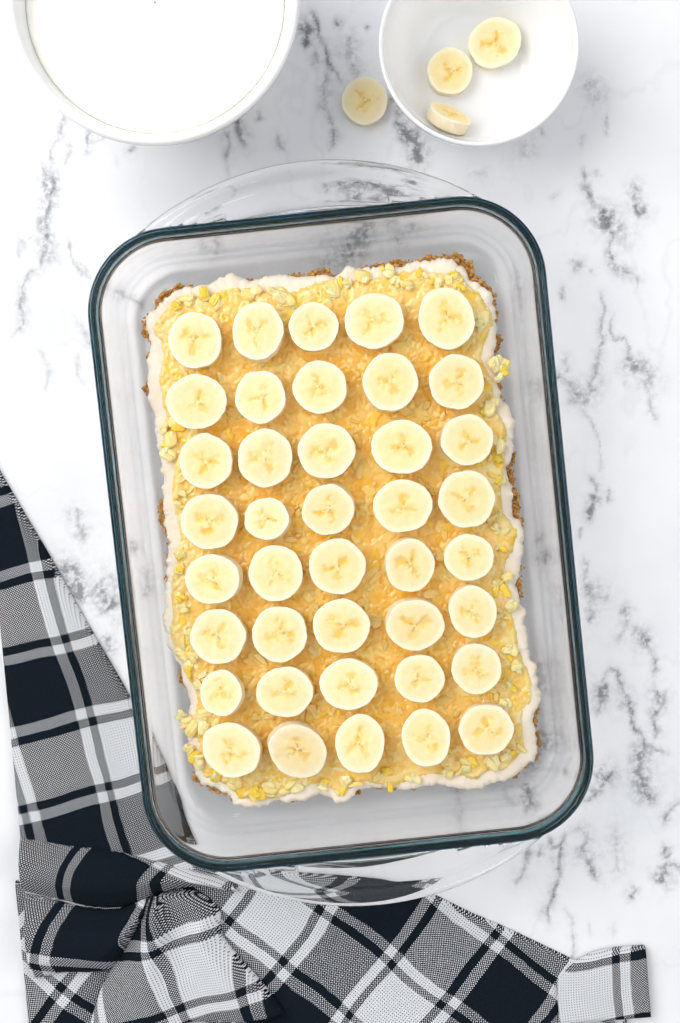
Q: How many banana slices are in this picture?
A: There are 44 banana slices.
